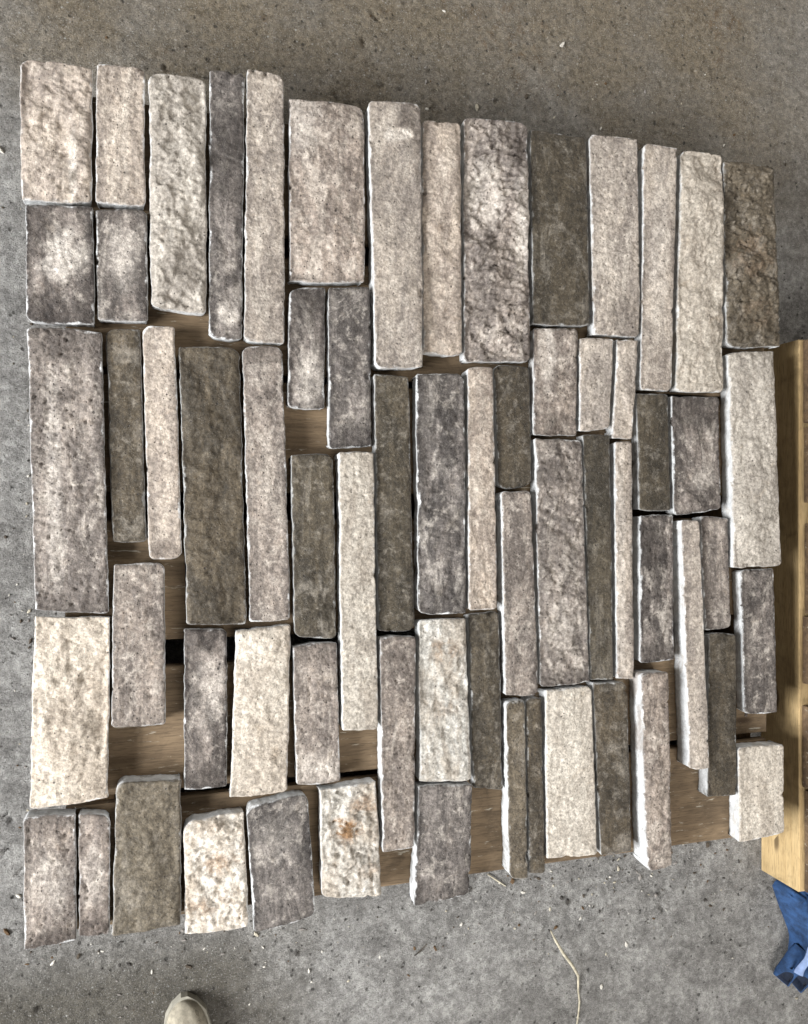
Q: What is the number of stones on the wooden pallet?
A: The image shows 65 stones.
